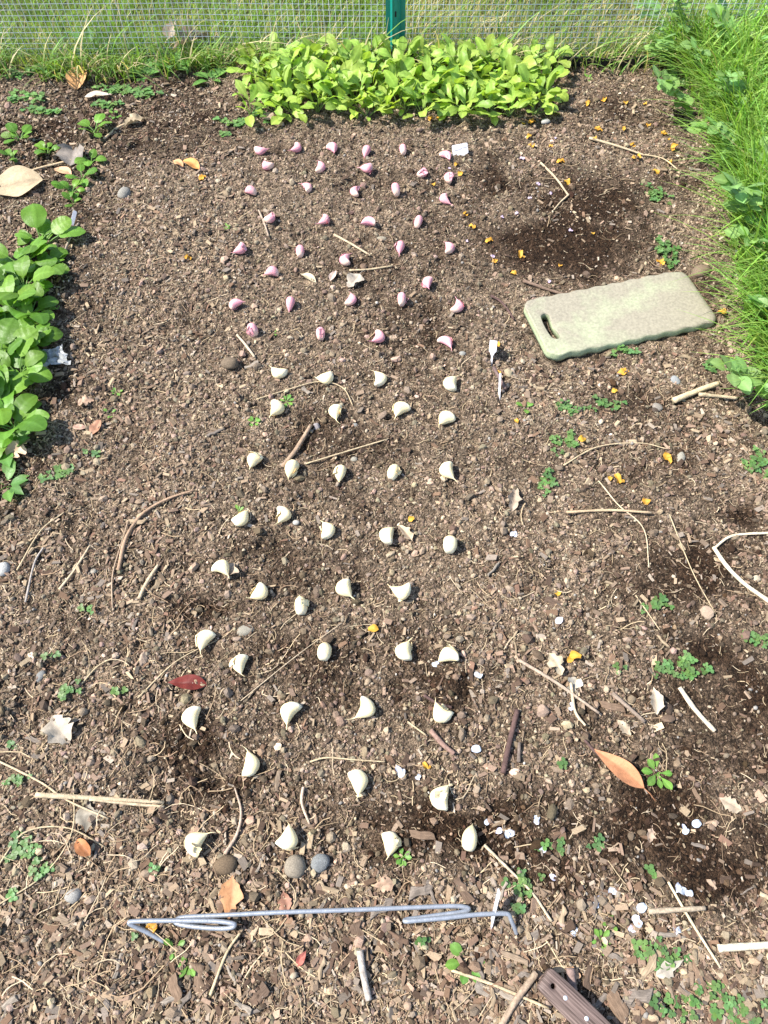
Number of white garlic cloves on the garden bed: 39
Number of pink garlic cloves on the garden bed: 36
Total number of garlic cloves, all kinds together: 75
